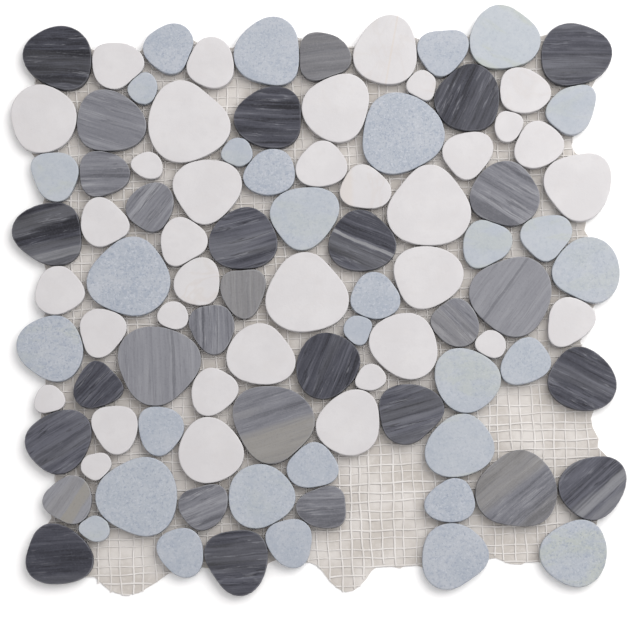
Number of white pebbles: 36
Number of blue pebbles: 31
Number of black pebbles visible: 15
